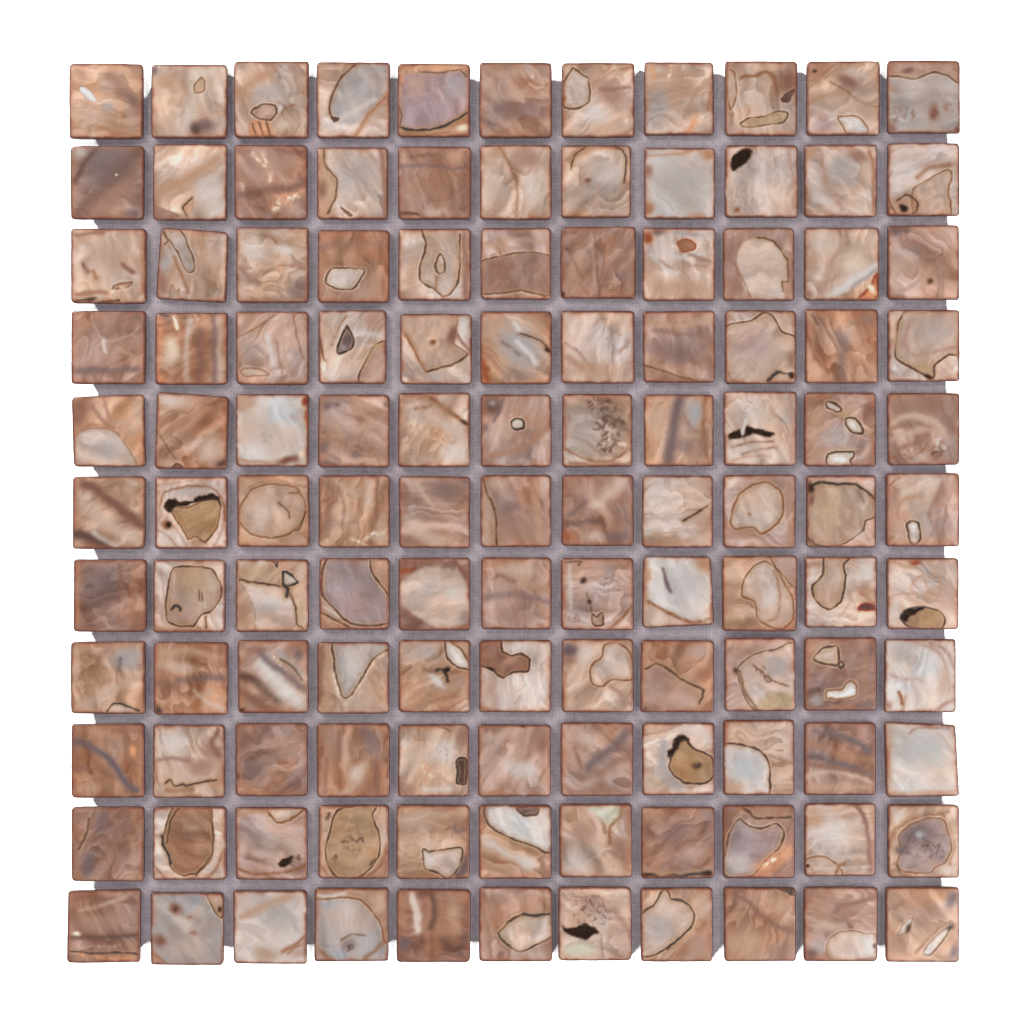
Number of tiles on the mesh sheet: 121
